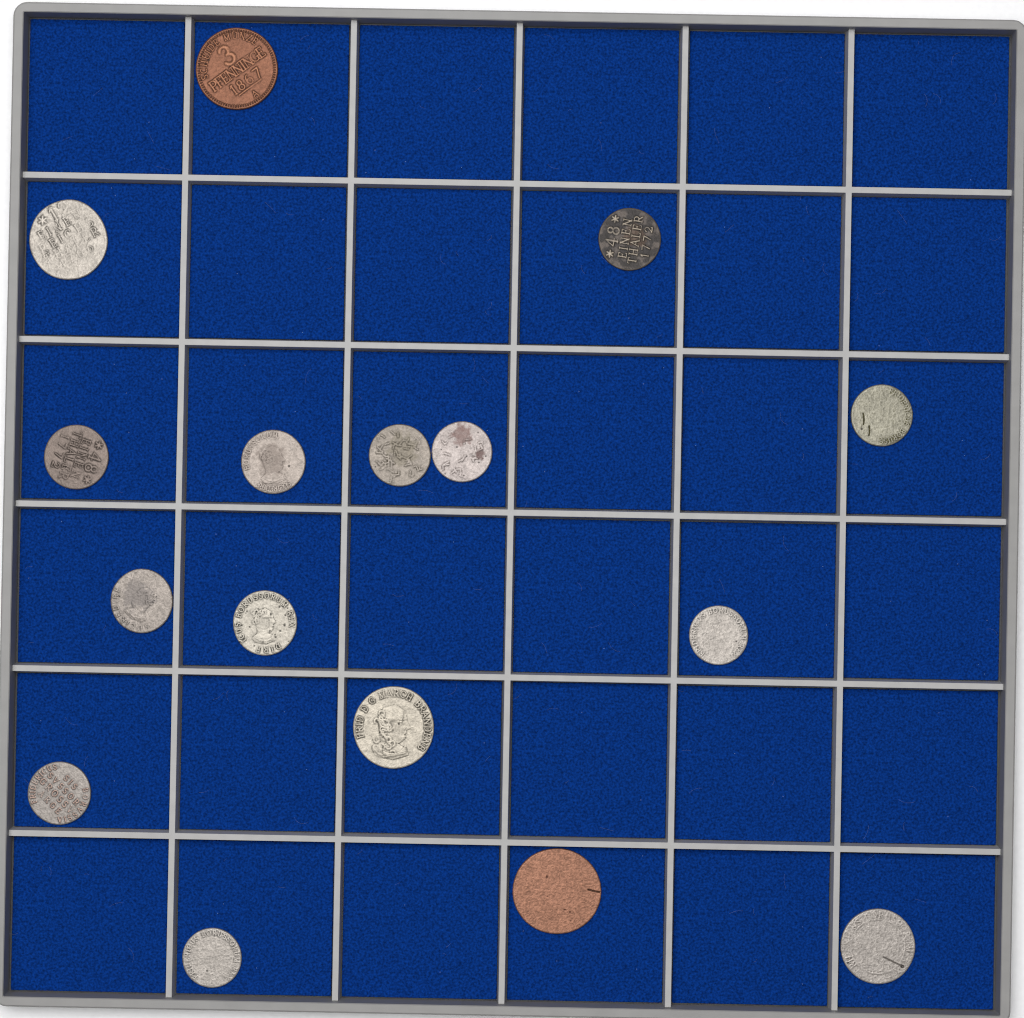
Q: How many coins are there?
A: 16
